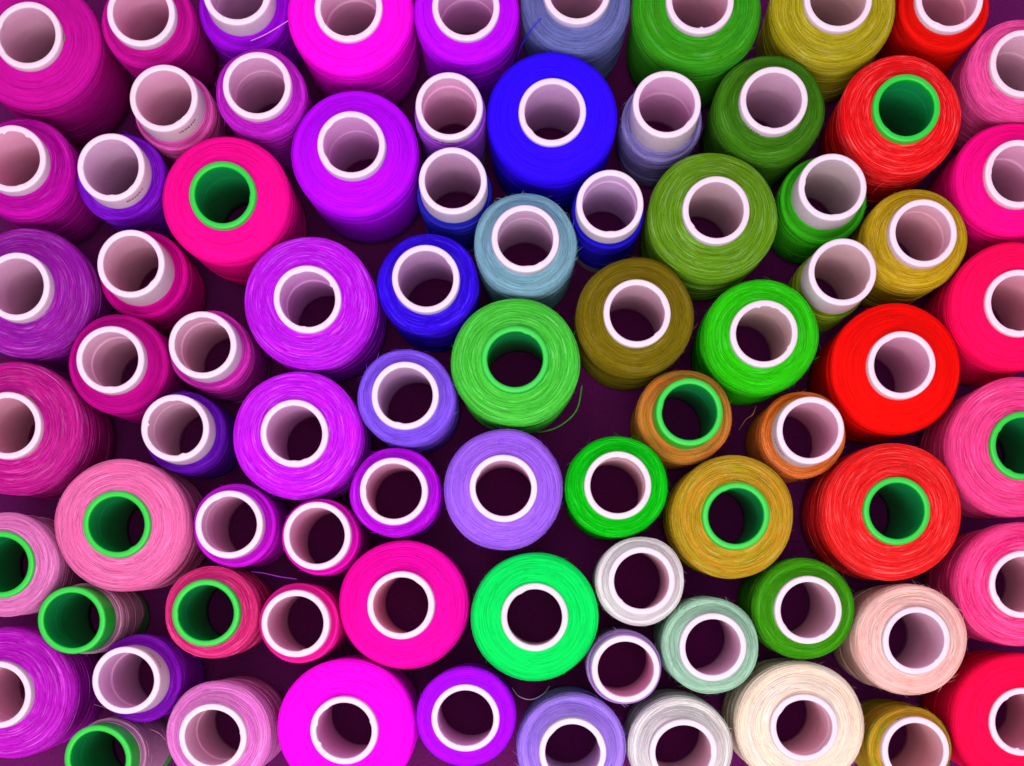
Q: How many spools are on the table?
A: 78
